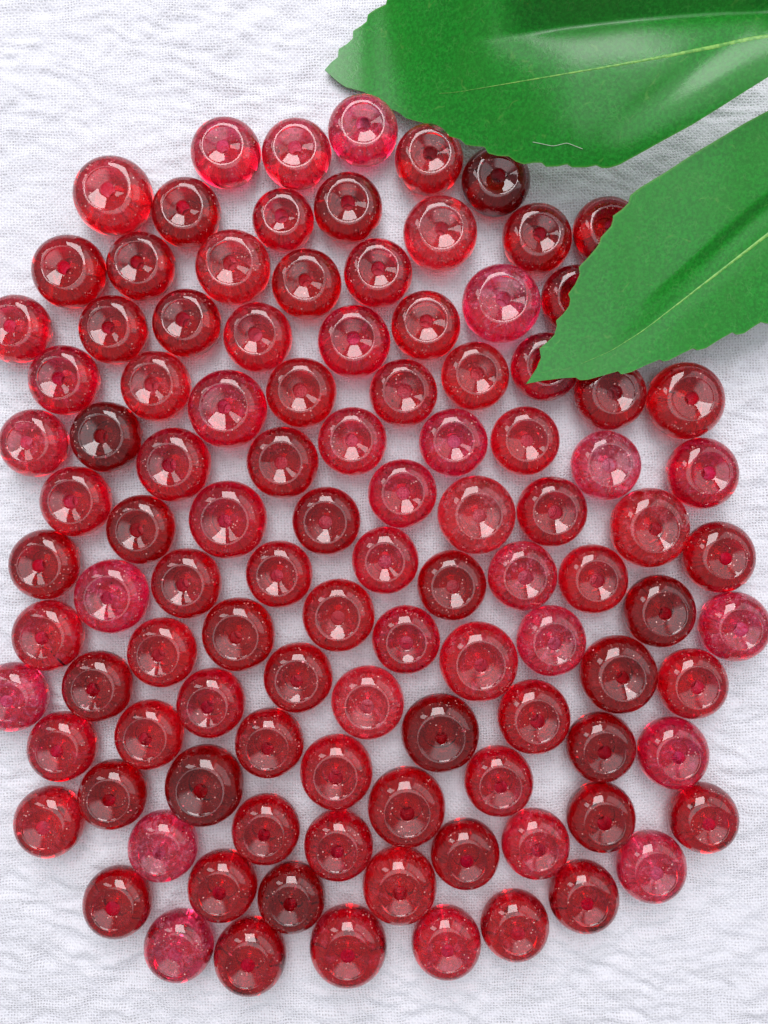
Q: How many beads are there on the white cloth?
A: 107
